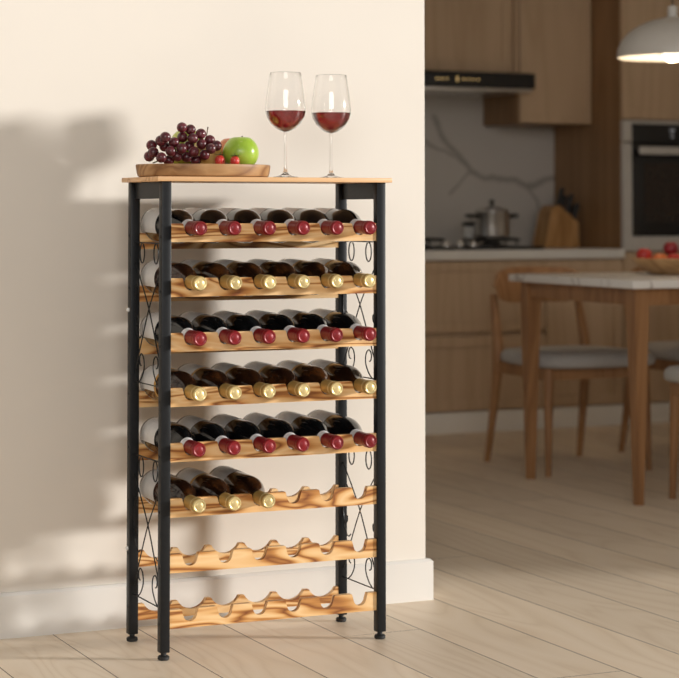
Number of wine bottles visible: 33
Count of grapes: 26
